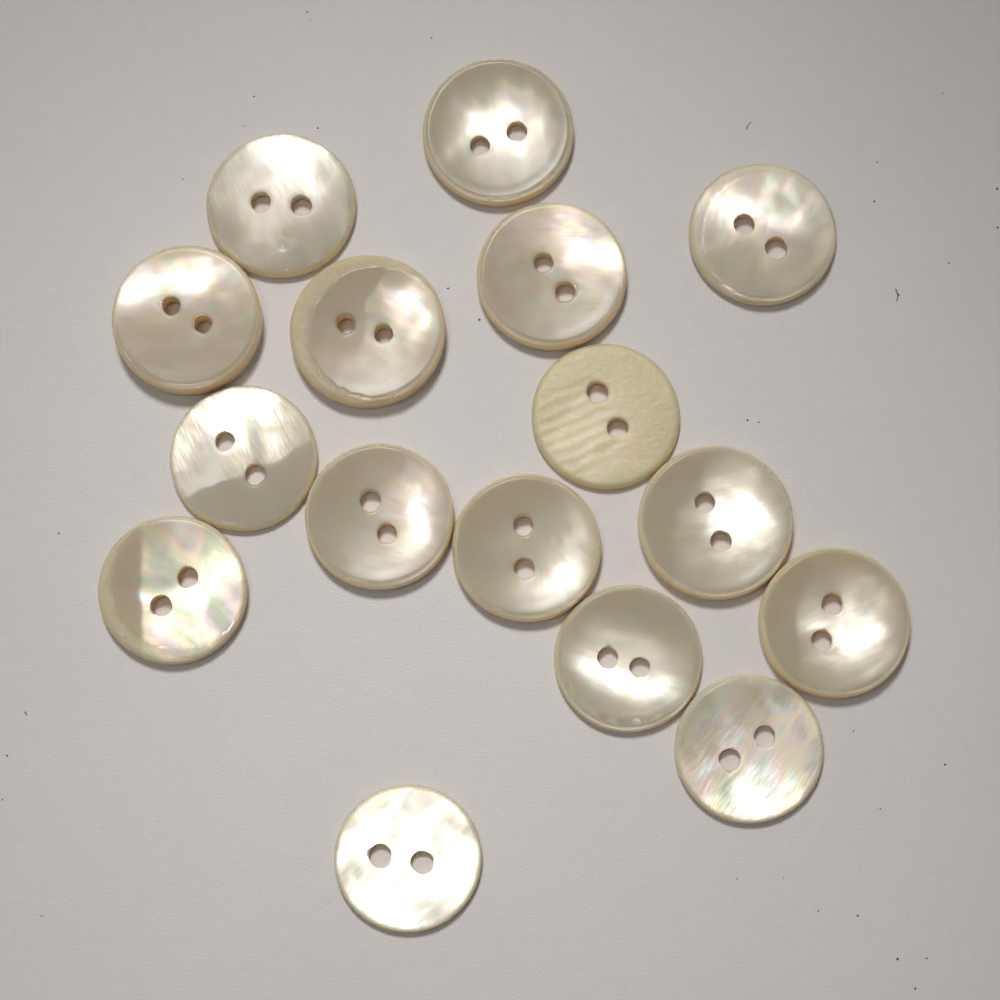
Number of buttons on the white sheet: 16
